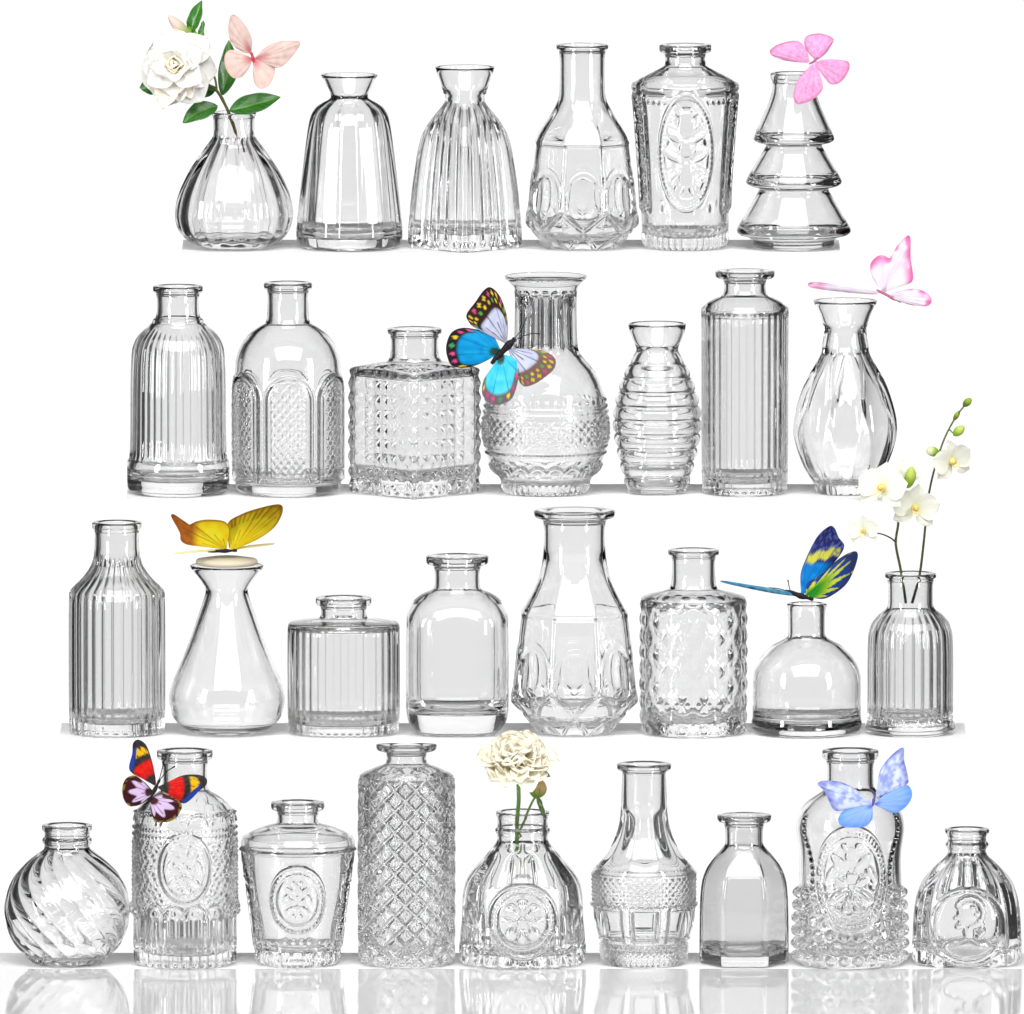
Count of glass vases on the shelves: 30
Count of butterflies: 8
